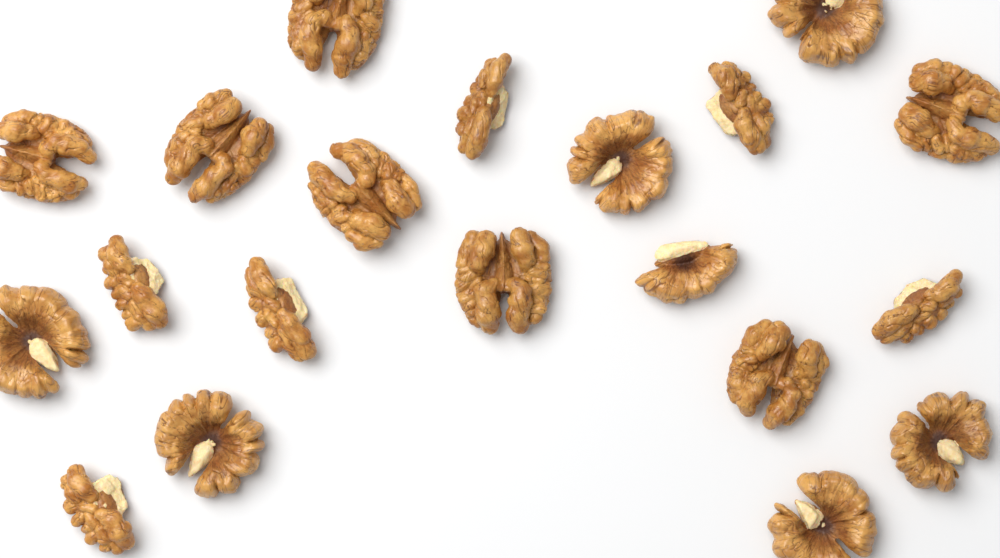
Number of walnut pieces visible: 20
